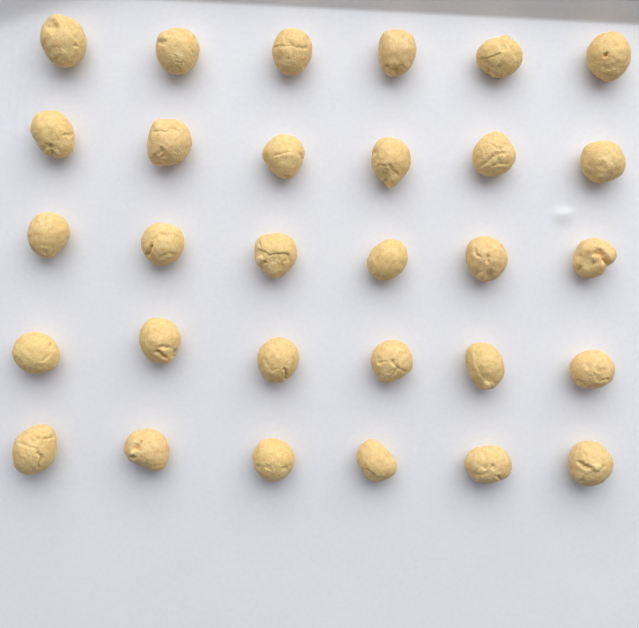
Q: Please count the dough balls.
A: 30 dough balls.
